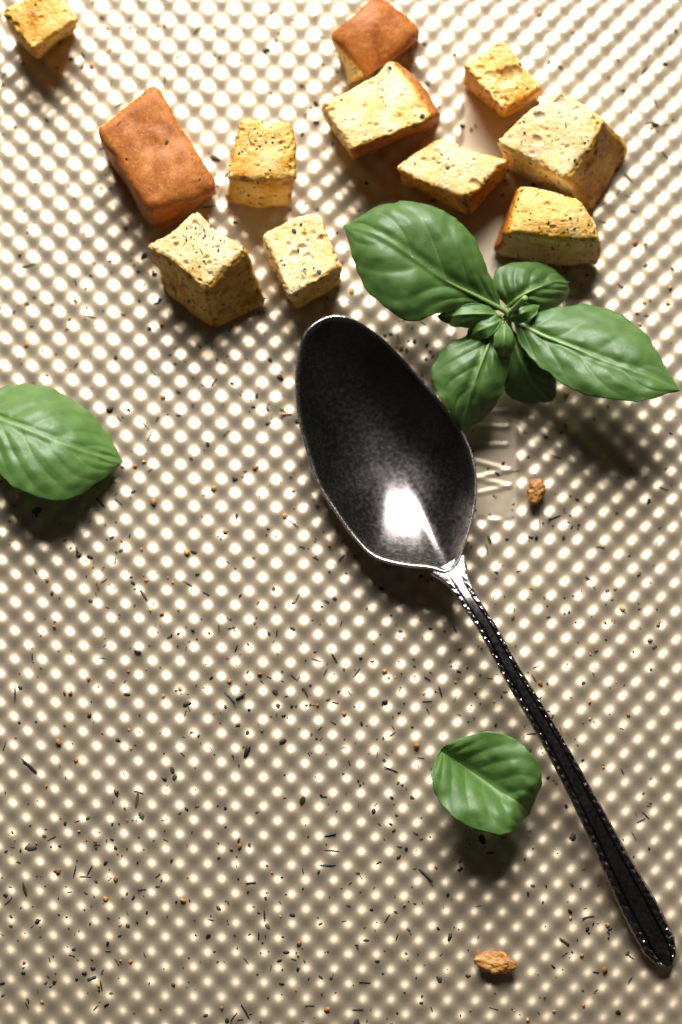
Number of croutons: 11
